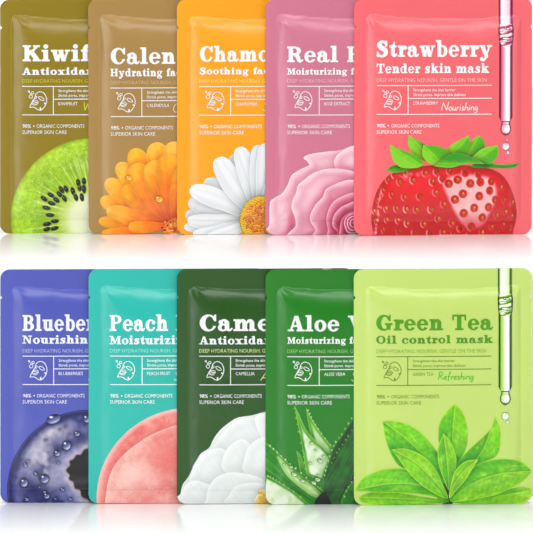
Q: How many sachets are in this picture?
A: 10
